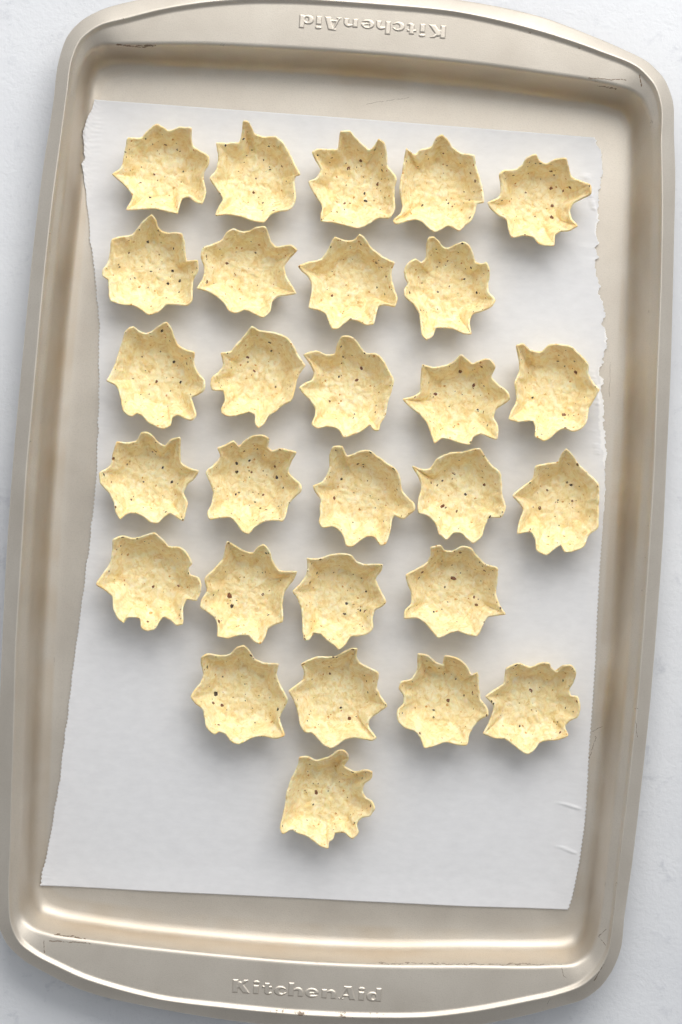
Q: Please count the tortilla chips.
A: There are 28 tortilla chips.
